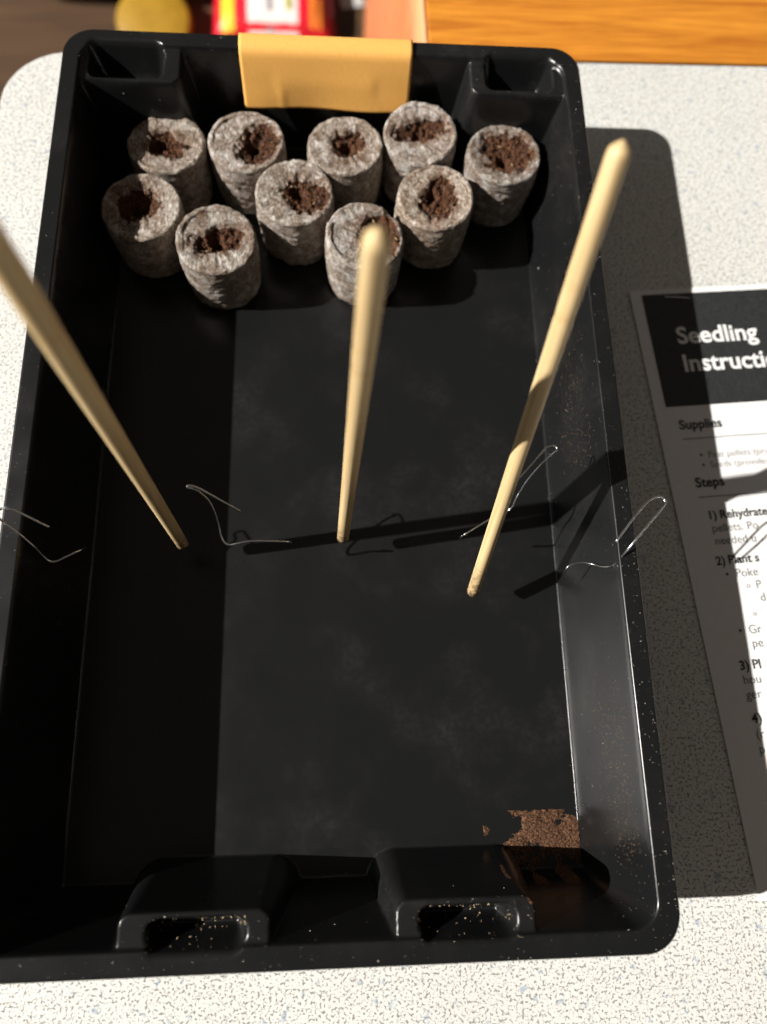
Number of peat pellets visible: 10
